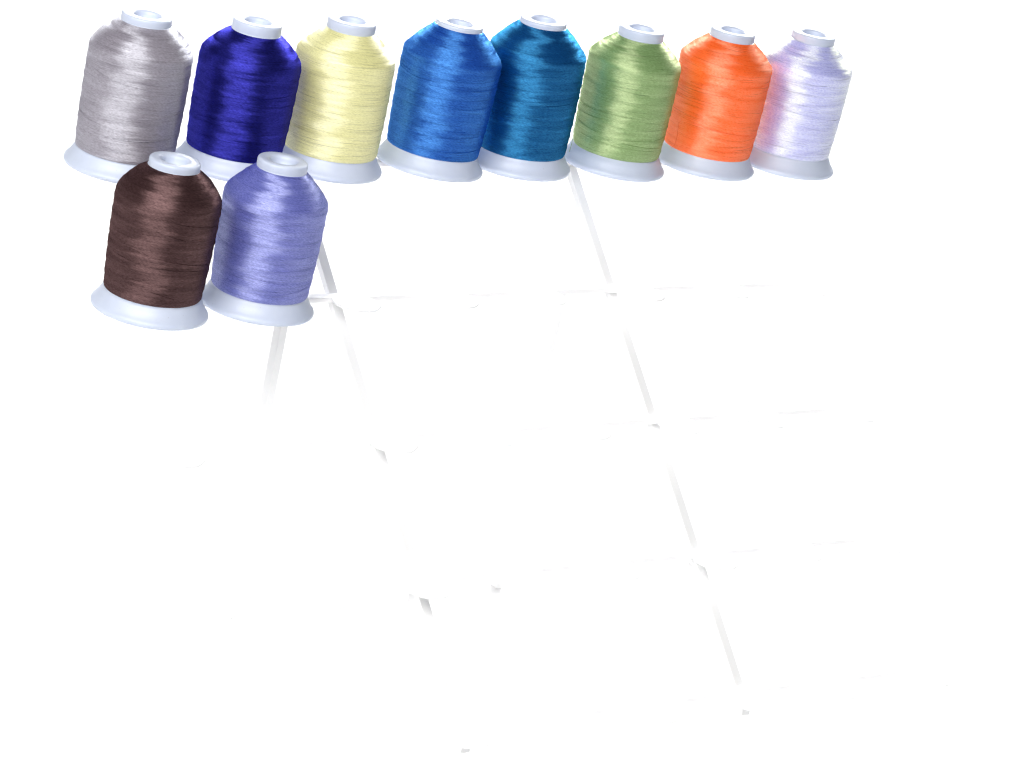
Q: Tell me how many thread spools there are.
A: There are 10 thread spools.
